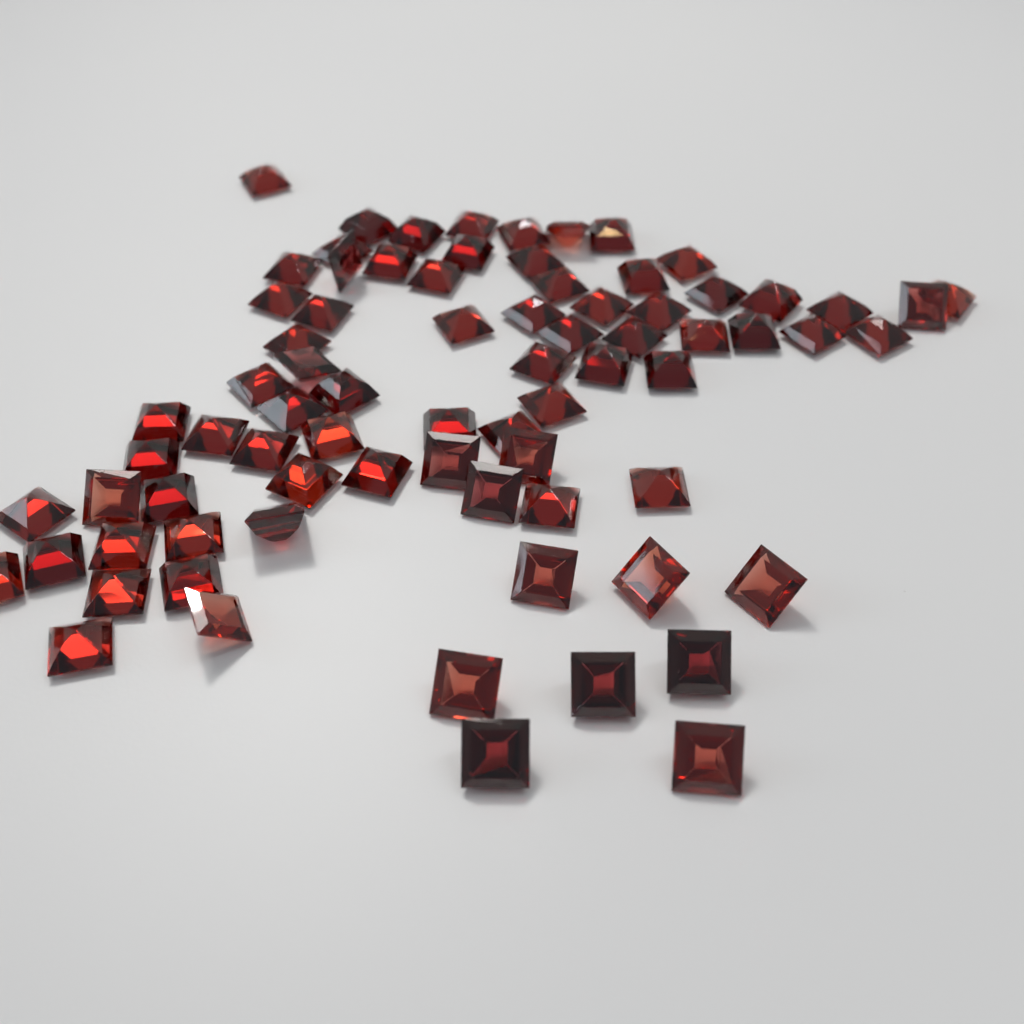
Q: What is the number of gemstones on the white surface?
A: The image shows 77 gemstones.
